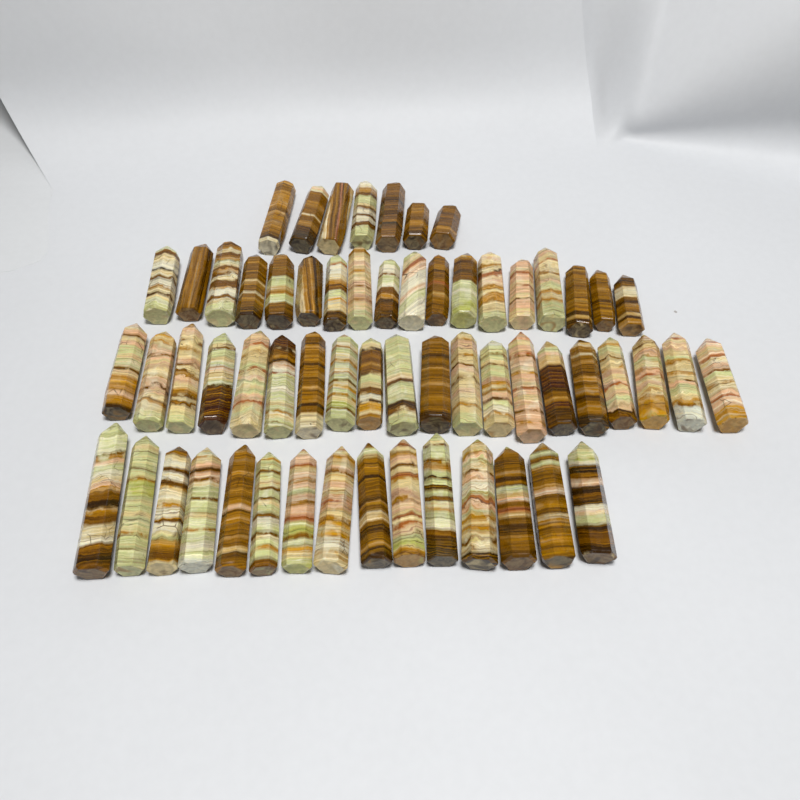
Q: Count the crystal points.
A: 60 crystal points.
